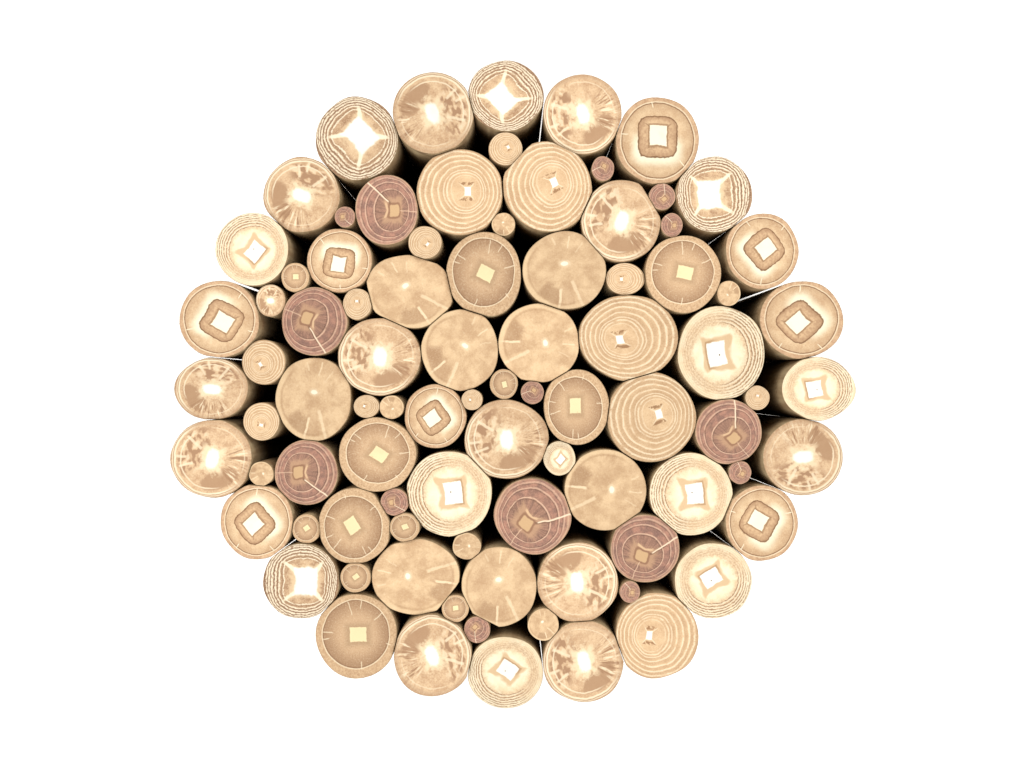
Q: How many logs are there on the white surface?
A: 88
